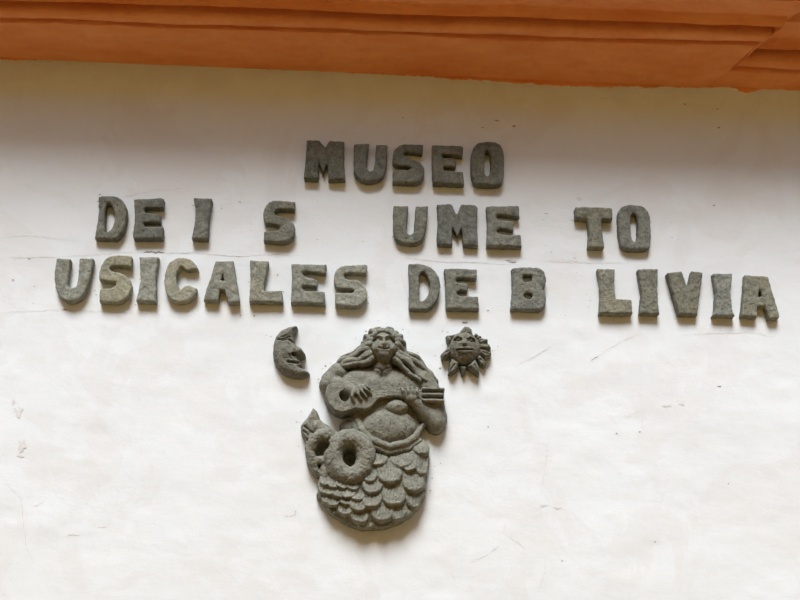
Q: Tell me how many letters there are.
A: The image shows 30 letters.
